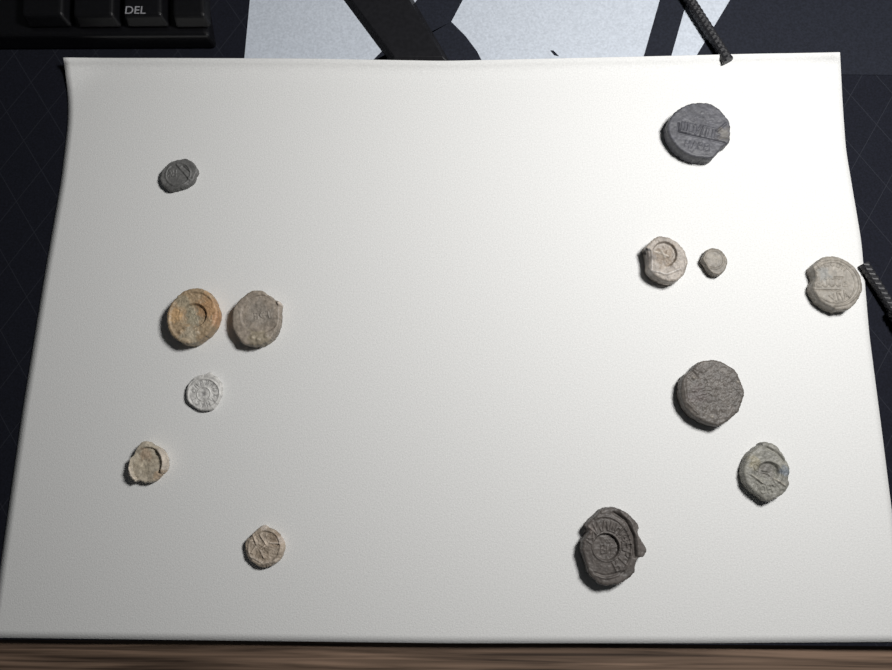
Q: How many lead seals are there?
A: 13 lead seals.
